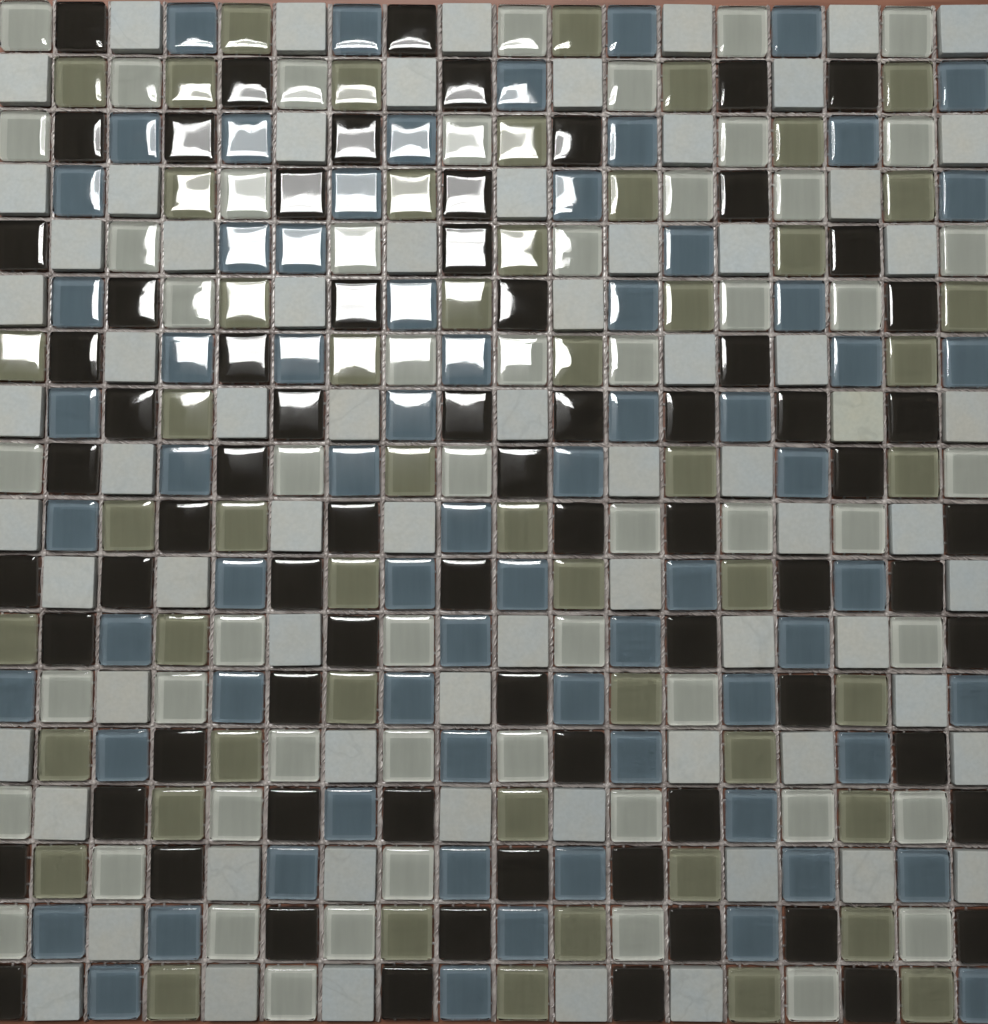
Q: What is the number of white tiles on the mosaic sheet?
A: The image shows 128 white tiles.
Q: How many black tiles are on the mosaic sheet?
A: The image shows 73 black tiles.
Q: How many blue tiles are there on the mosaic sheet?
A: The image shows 70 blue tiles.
